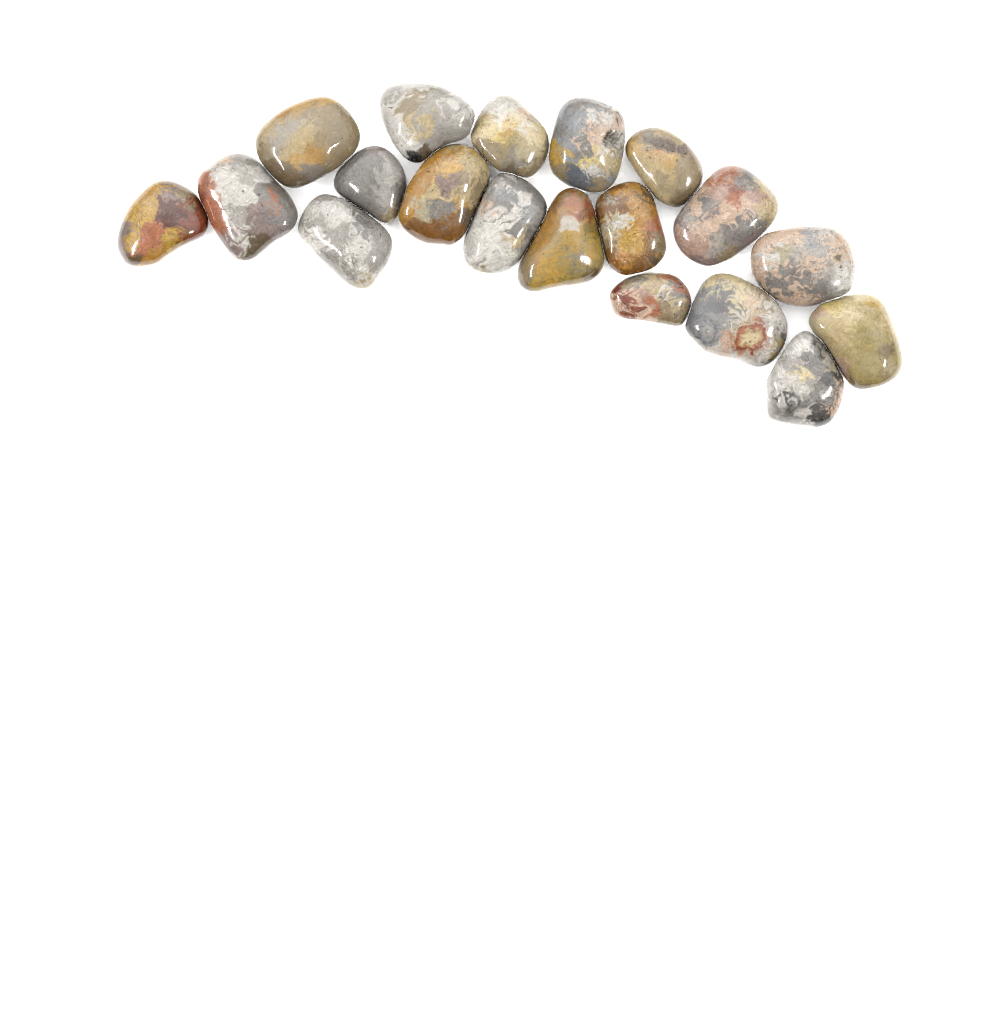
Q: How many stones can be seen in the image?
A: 19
